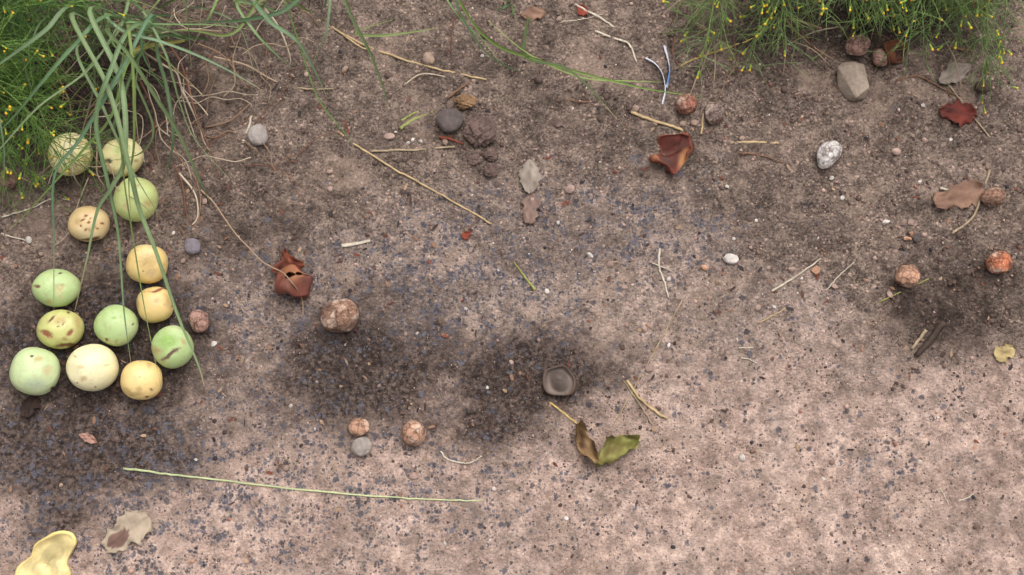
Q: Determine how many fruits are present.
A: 13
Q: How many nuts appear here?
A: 13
